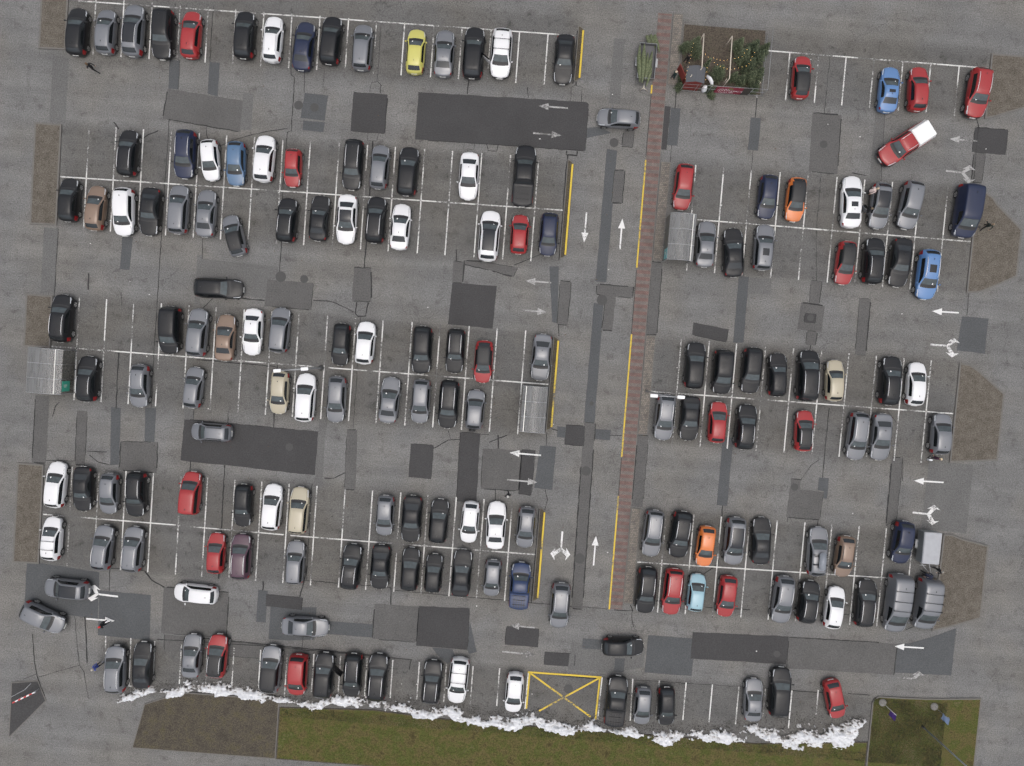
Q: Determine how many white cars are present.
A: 23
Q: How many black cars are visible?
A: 58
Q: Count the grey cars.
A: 49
